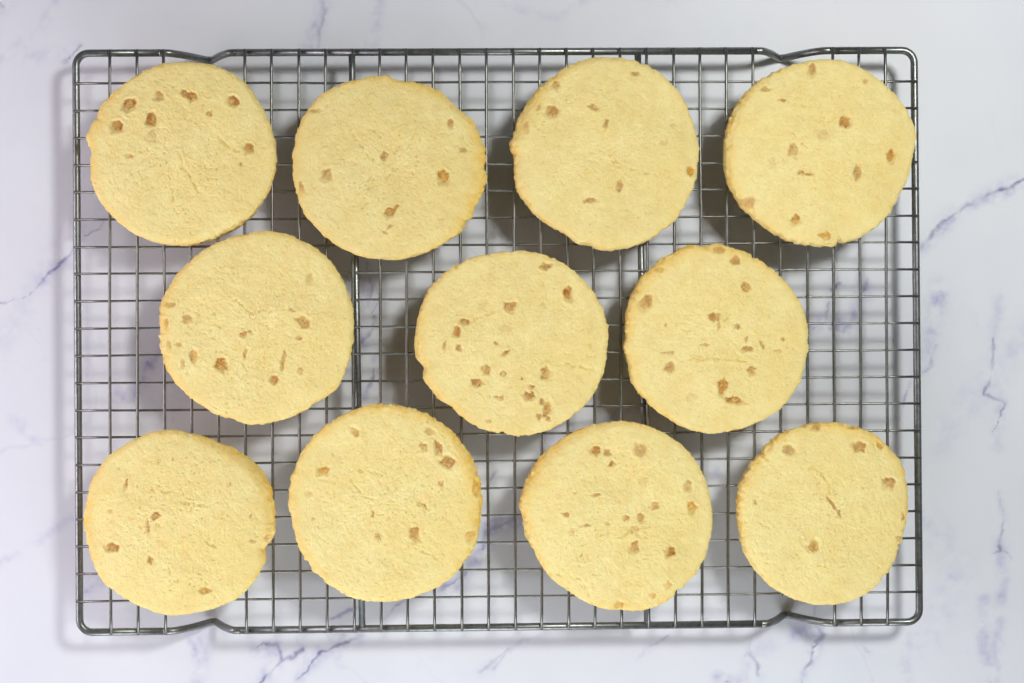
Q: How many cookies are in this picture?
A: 11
